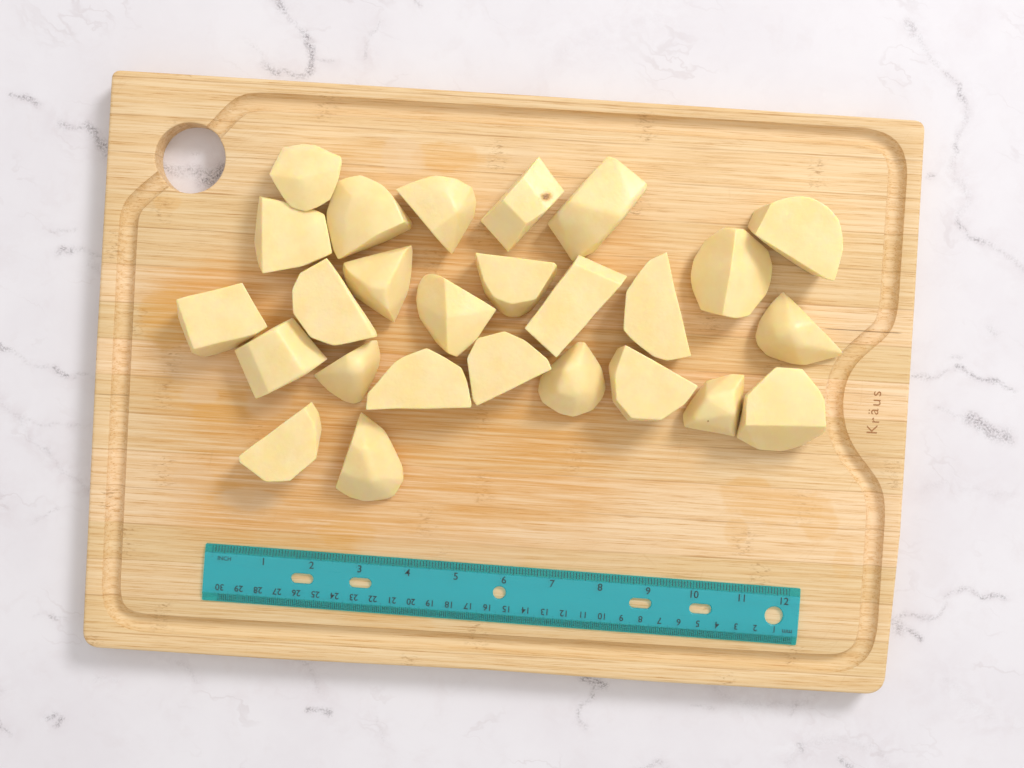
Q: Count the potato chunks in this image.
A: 26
